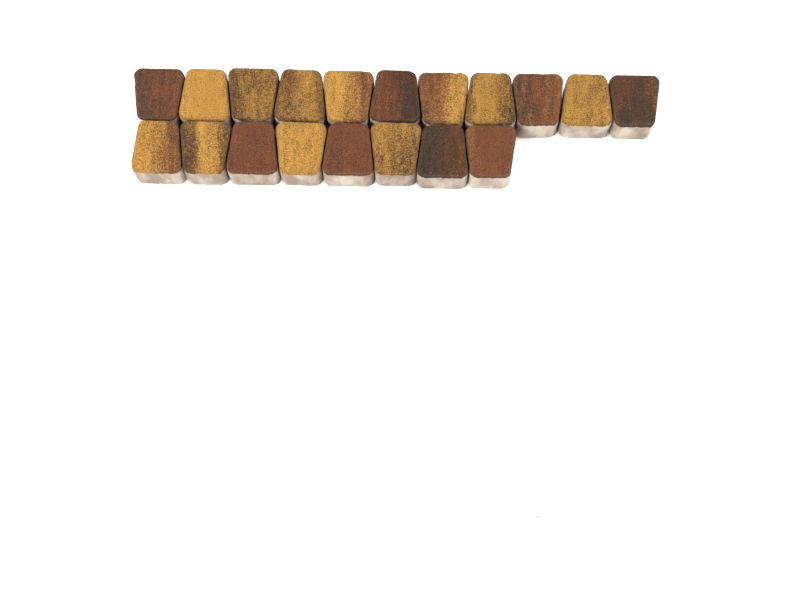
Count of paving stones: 19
